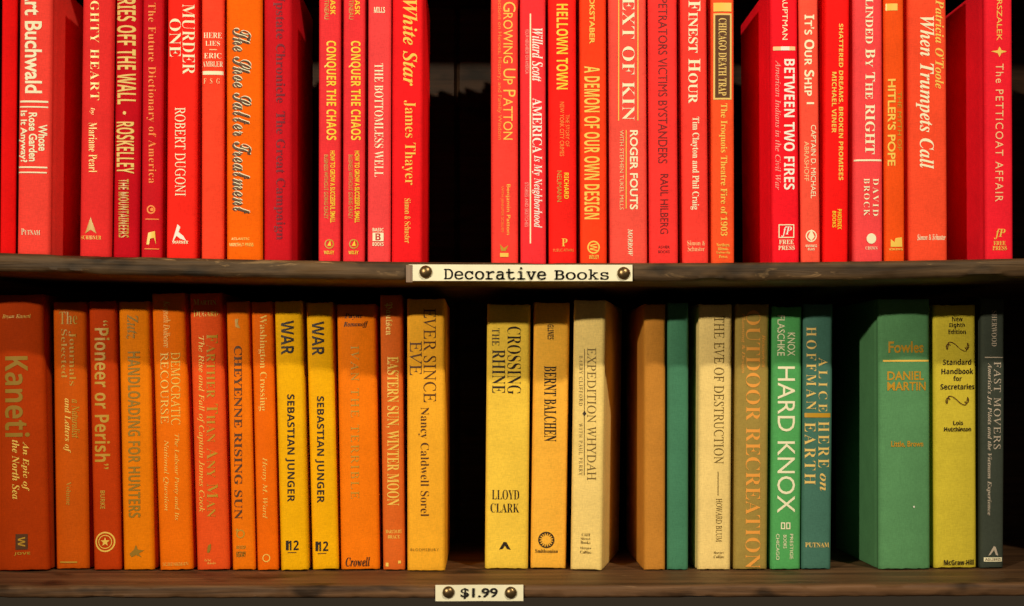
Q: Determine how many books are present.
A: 53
